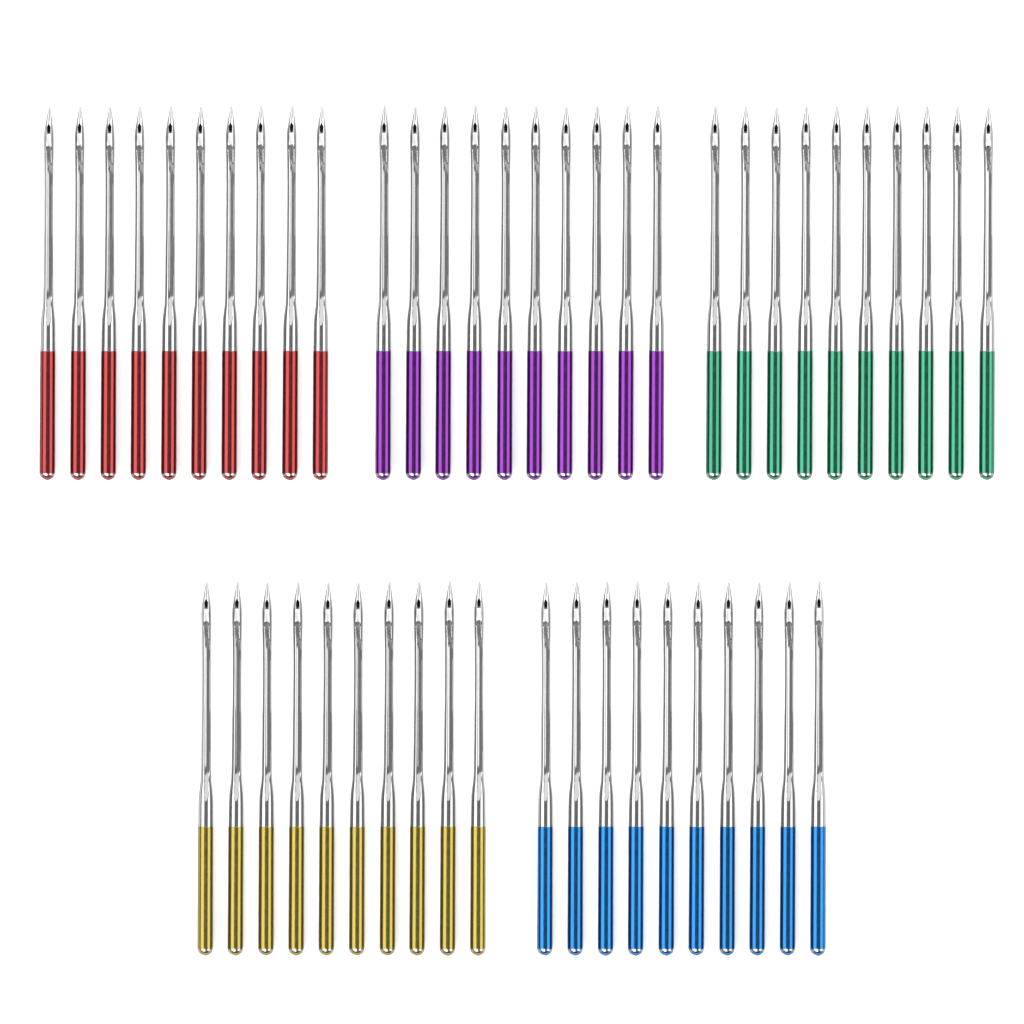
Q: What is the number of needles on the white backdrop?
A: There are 50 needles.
